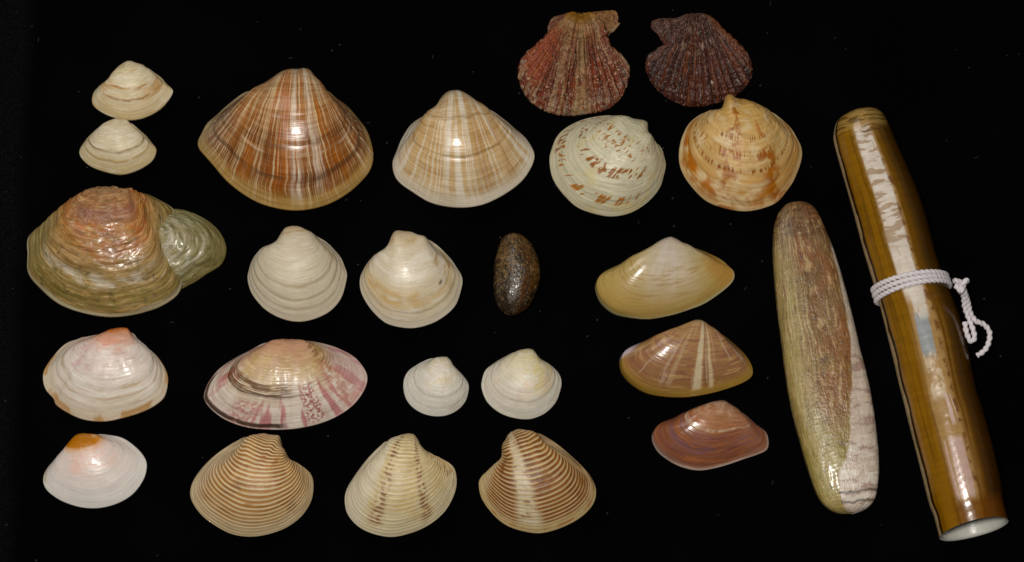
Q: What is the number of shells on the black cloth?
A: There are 25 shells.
